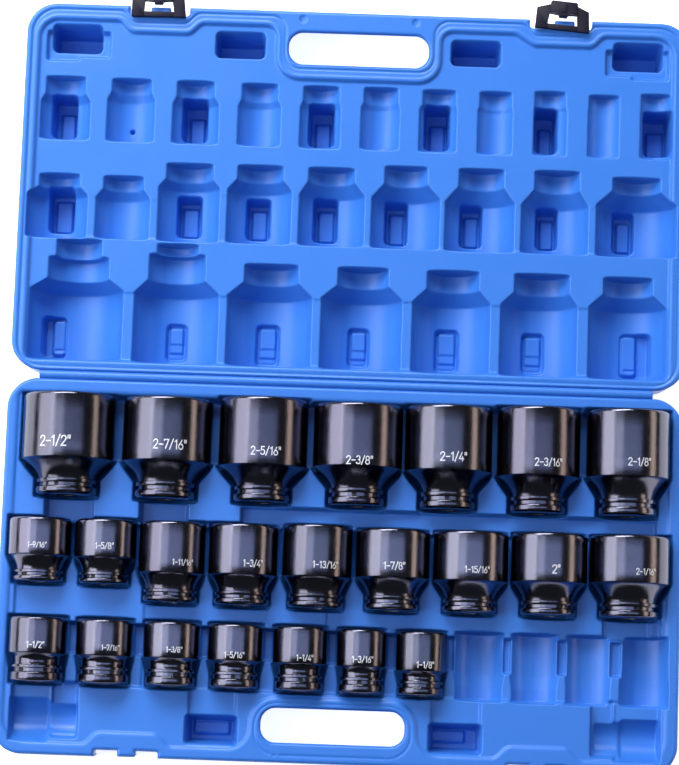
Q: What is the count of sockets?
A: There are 23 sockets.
